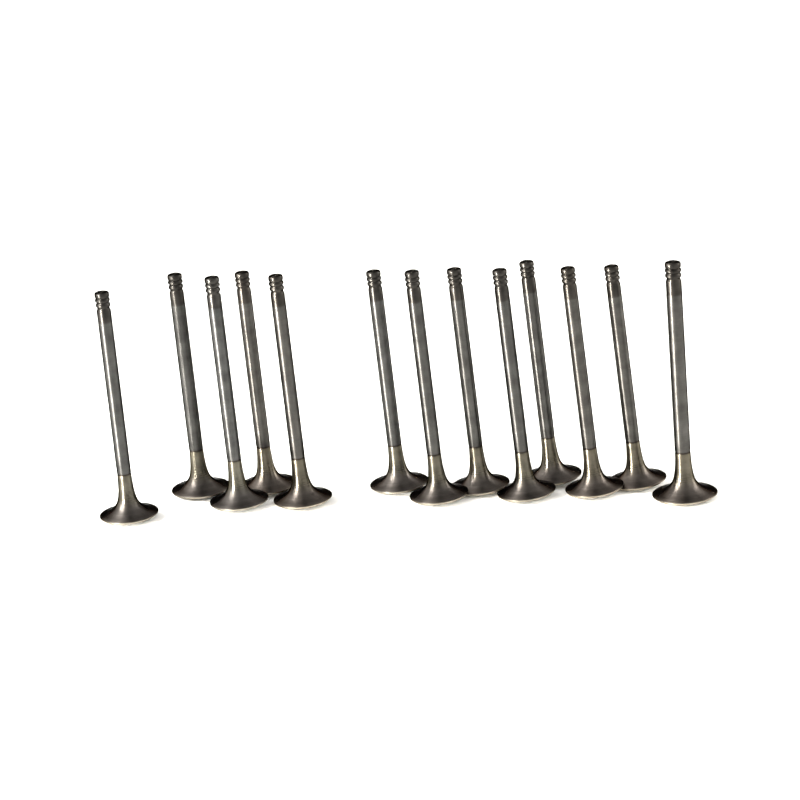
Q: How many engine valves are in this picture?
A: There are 13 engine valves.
